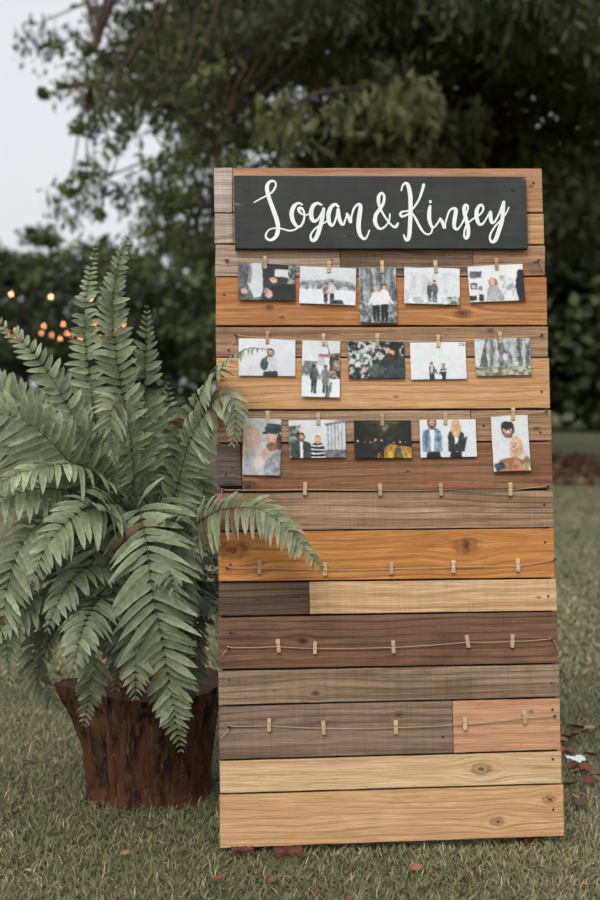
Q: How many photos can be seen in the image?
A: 15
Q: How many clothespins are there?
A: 34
